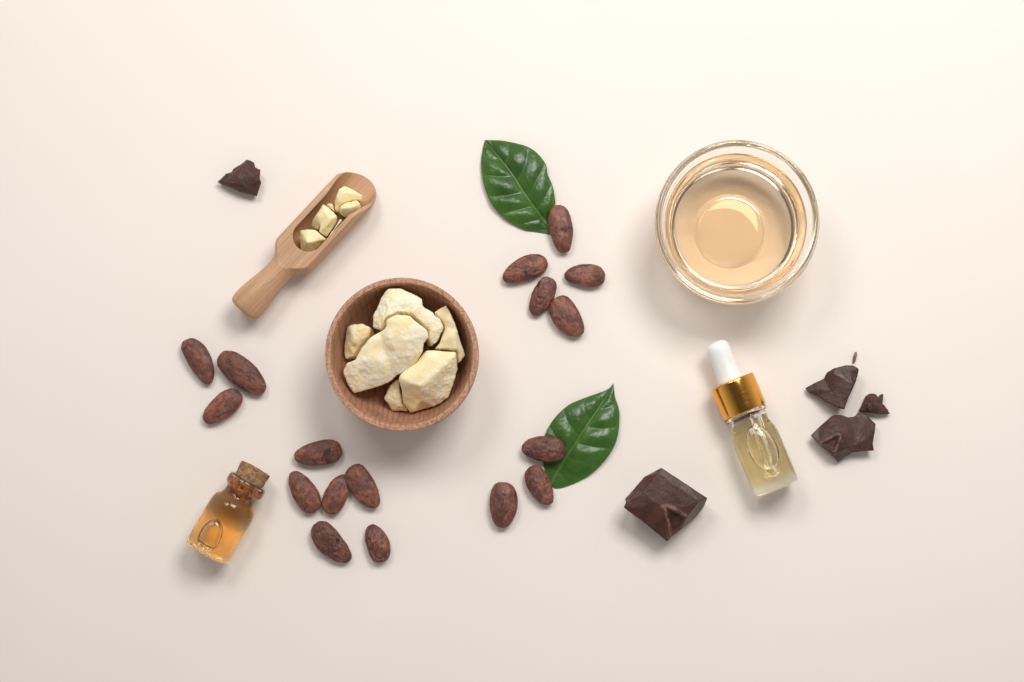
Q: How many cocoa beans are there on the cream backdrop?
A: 17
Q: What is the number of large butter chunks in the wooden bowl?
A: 6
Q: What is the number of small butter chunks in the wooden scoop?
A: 6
